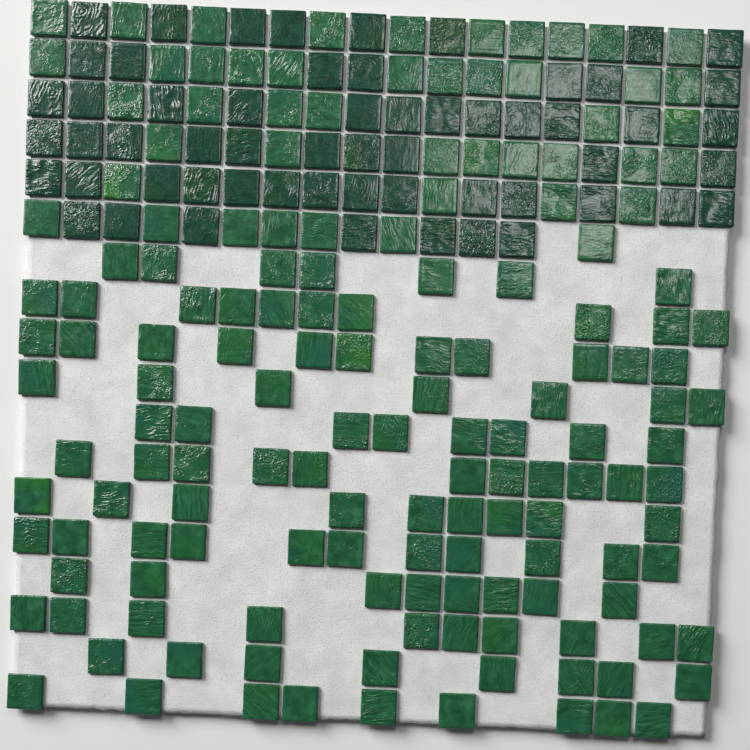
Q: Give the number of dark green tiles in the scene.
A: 58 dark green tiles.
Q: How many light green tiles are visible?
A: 155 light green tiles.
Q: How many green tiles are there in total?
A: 213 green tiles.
